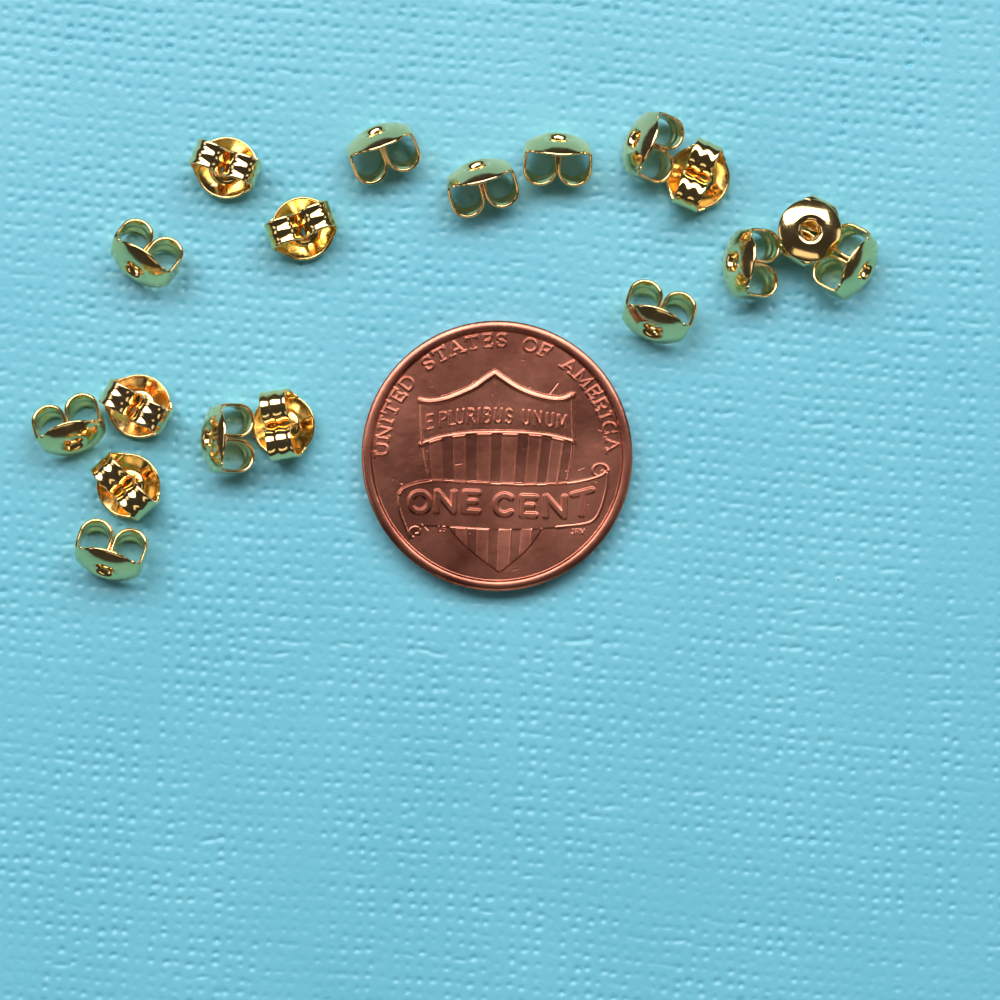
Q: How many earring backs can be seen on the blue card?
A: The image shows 18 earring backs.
